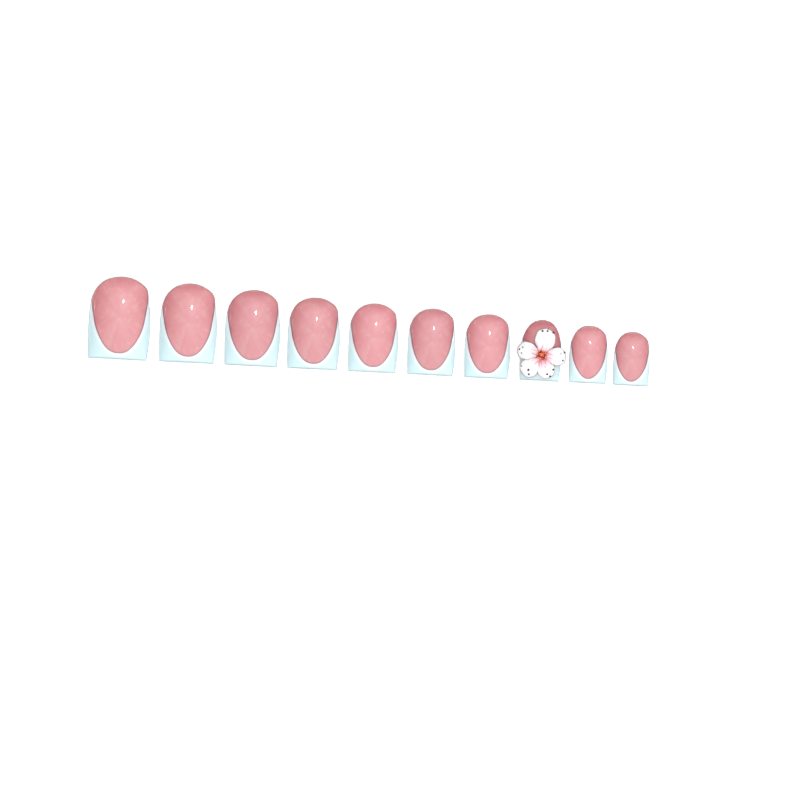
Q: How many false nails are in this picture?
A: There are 10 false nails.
